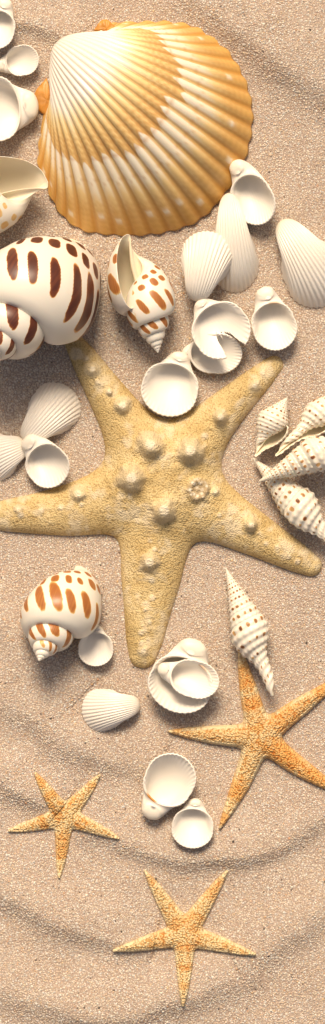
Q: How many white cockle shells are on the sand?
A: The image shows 20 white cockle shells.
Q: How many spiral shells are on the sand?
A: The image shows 9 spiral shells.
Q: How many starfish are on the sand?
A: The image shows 4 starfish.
